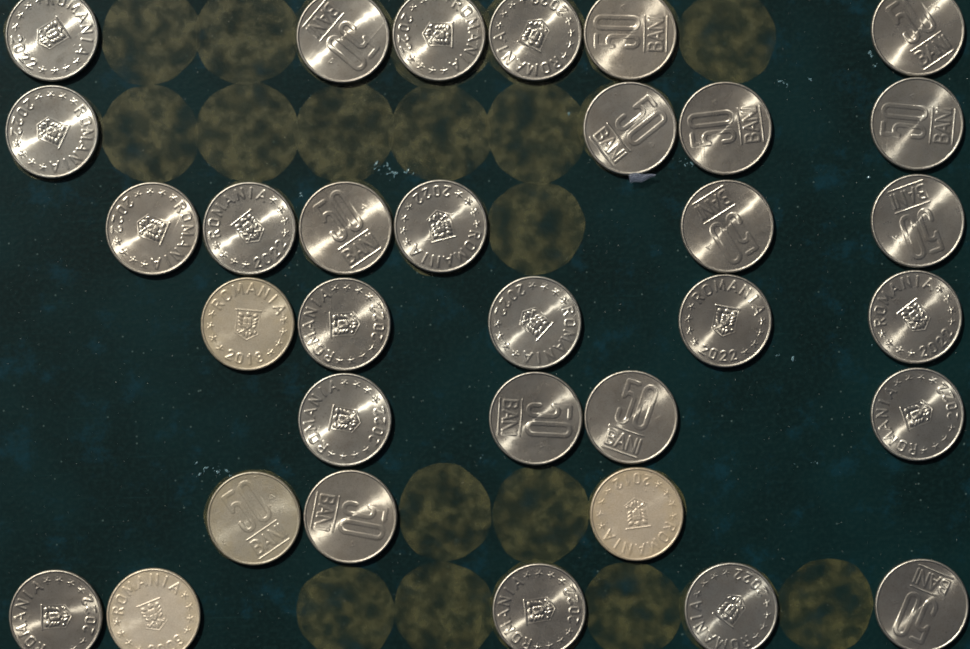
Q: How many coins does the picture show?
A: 33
